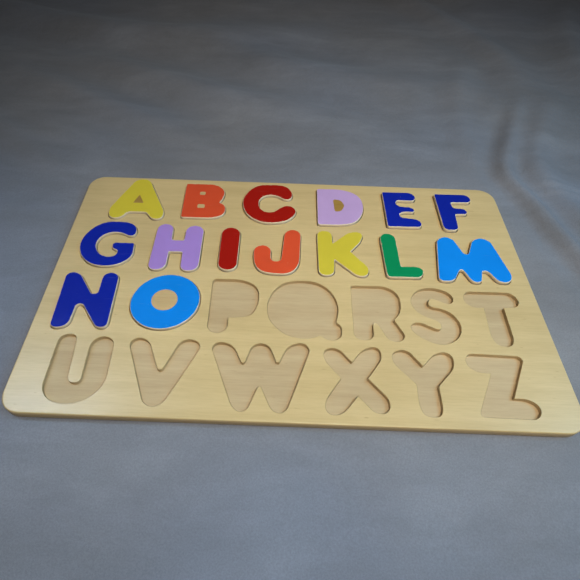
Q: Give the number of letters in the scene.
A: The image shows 15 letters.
